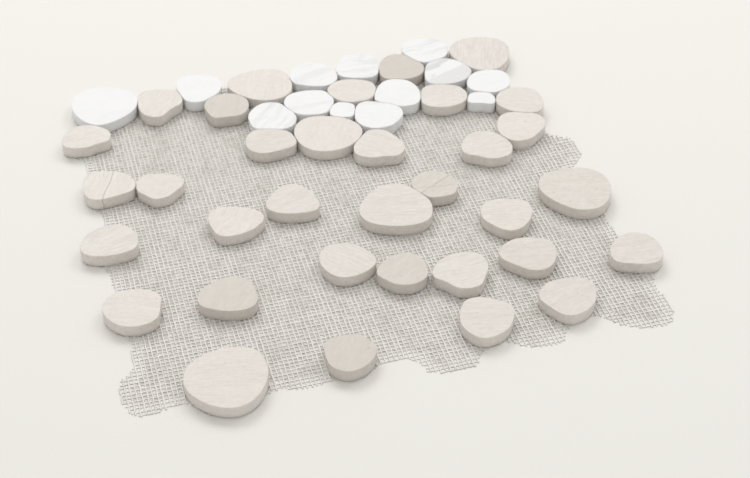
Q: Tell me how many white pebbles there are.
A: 13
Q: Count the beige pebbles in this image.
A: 34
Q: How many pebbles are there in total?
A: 47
